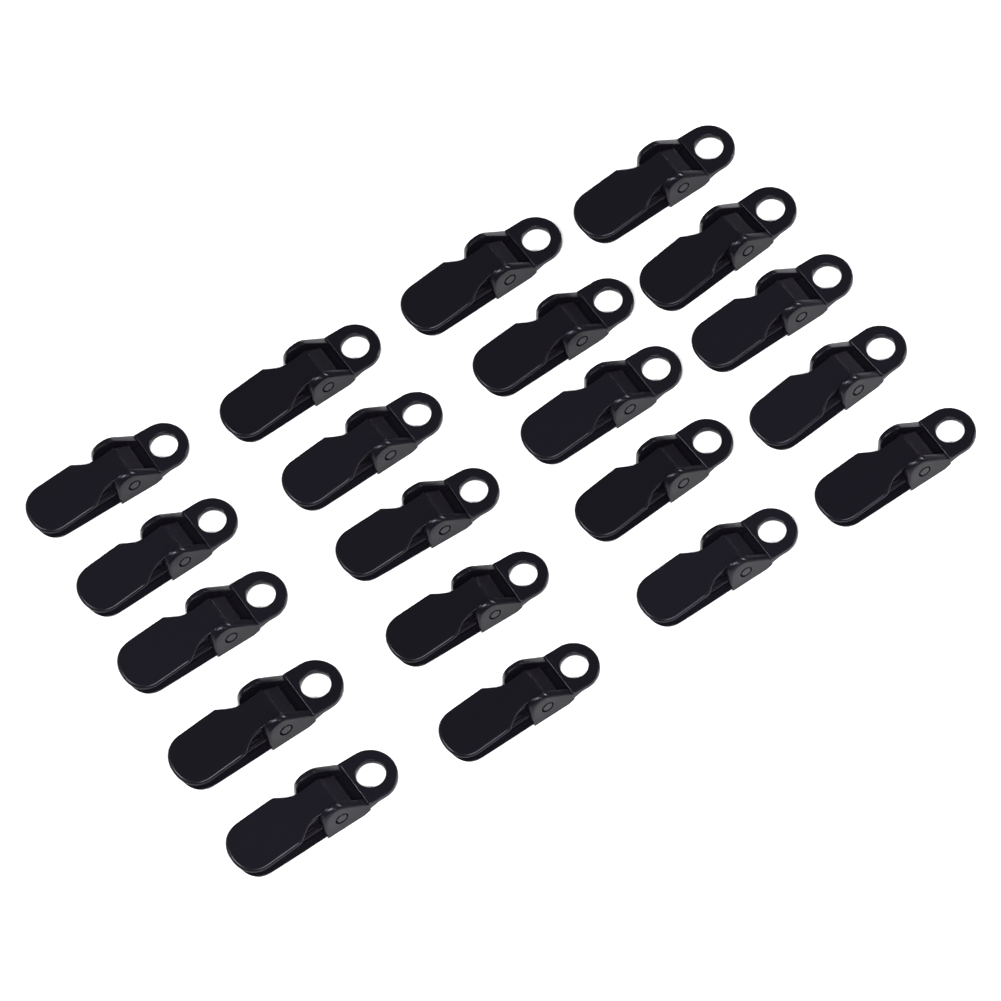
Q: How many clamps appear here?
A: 20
